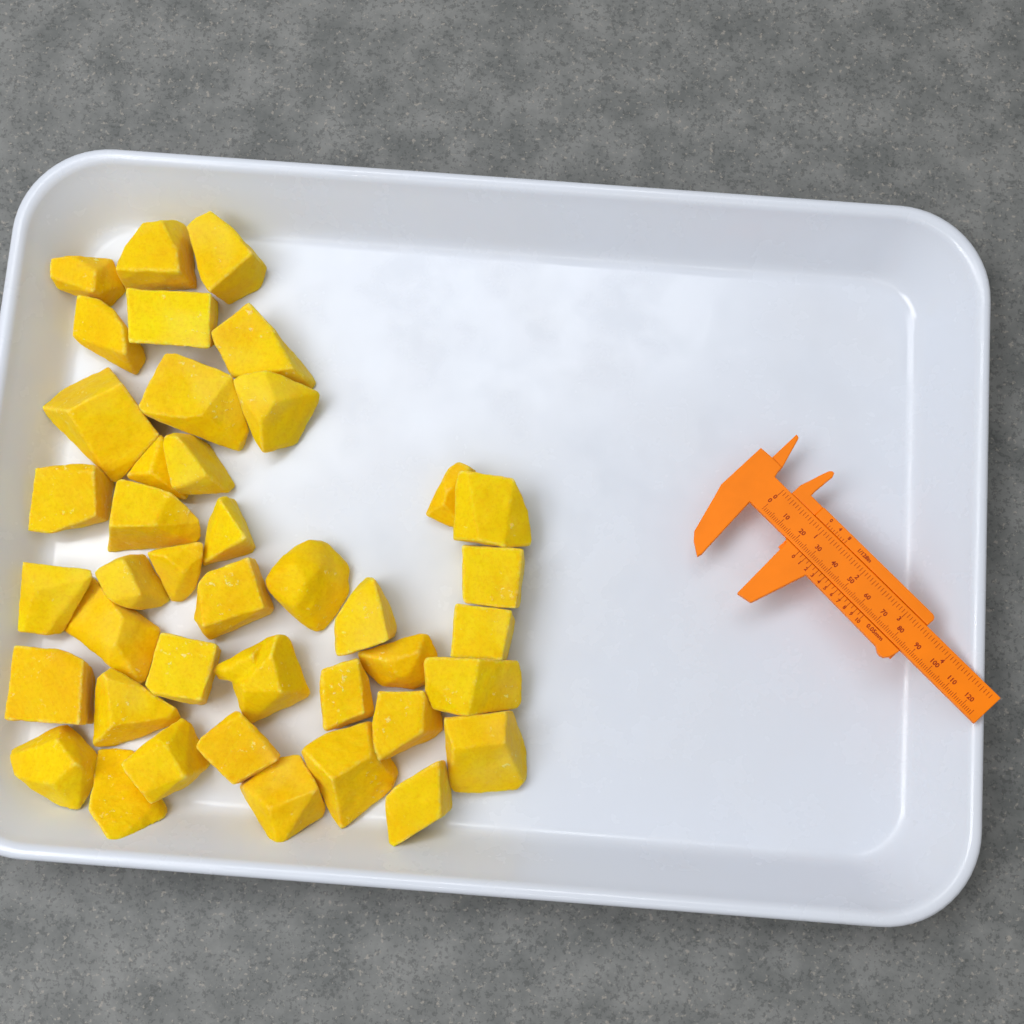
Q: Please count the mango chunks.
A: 41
